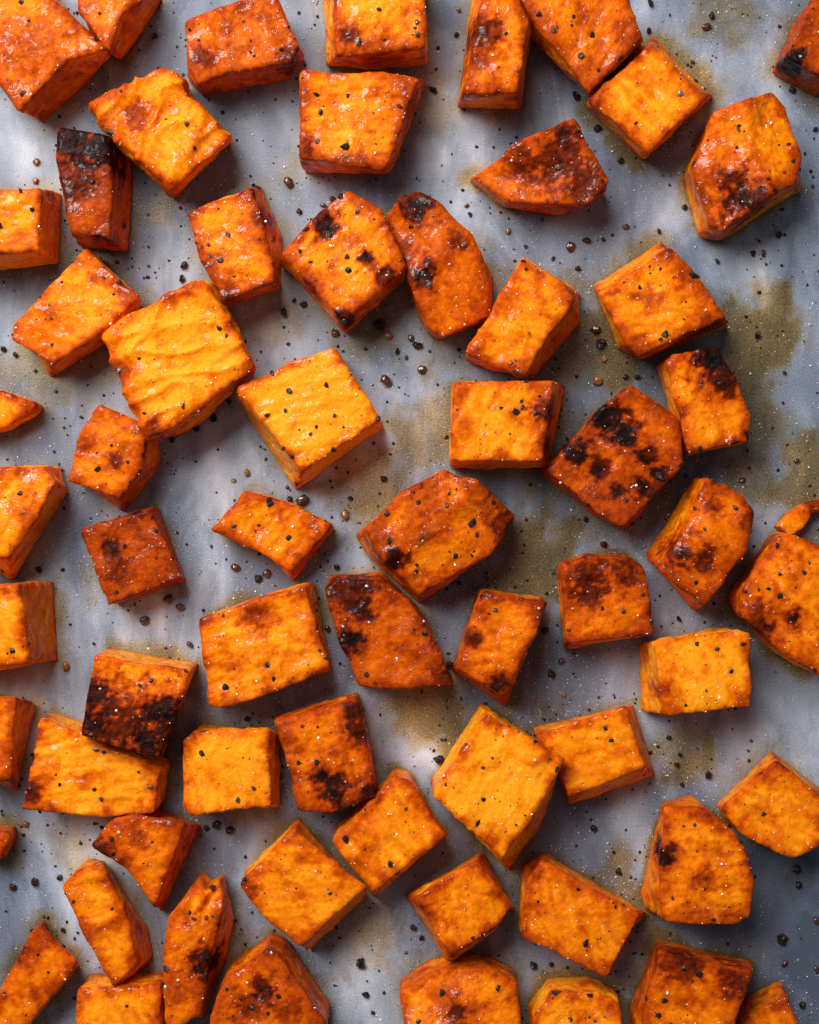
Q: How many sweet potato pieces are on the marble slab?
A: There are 64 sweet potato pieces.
